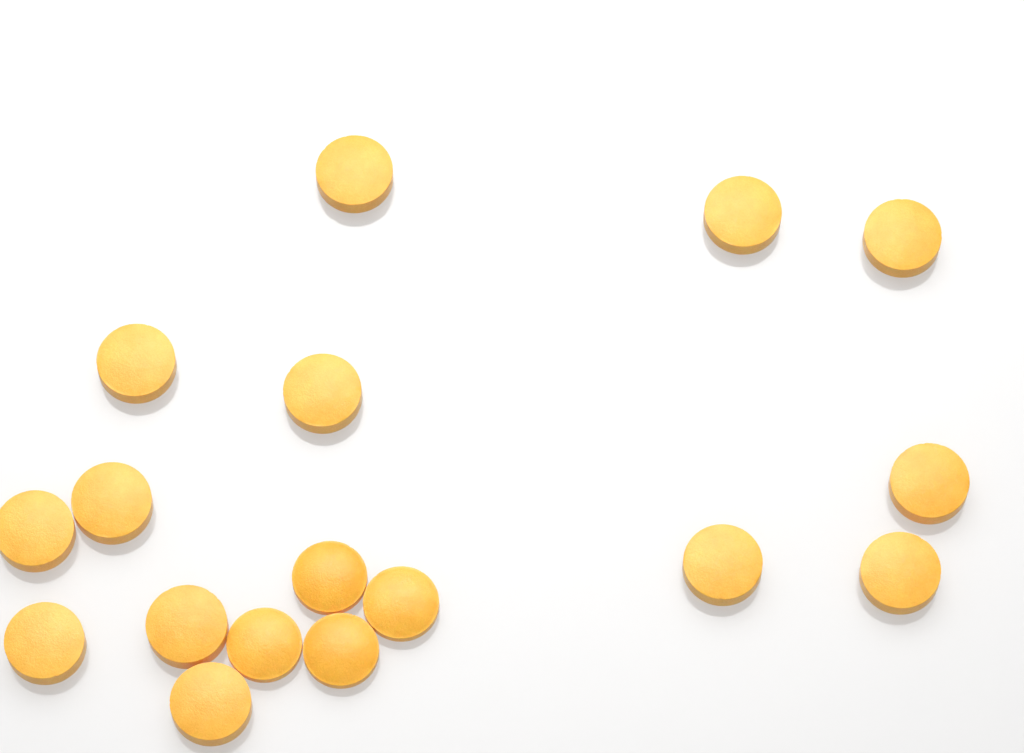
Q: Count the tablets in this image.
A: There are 17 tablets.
